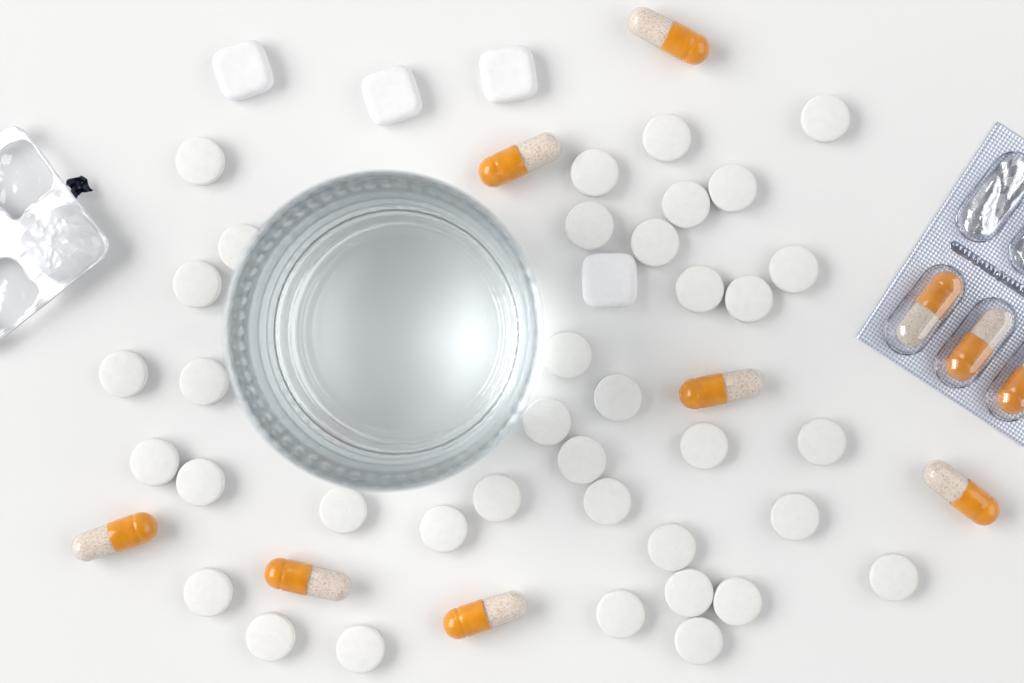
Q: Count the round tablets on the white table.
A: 37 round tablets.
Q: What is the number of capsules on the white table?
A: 10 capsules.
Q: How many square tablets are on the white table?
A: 4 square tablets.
